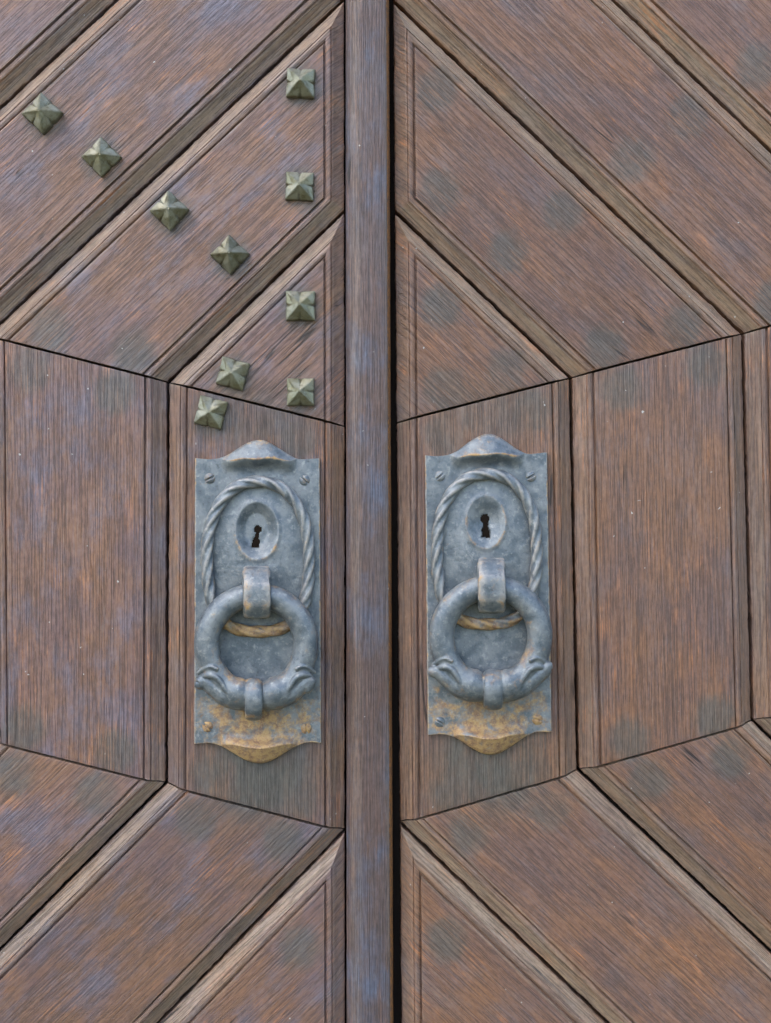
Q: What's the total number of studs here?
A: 10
